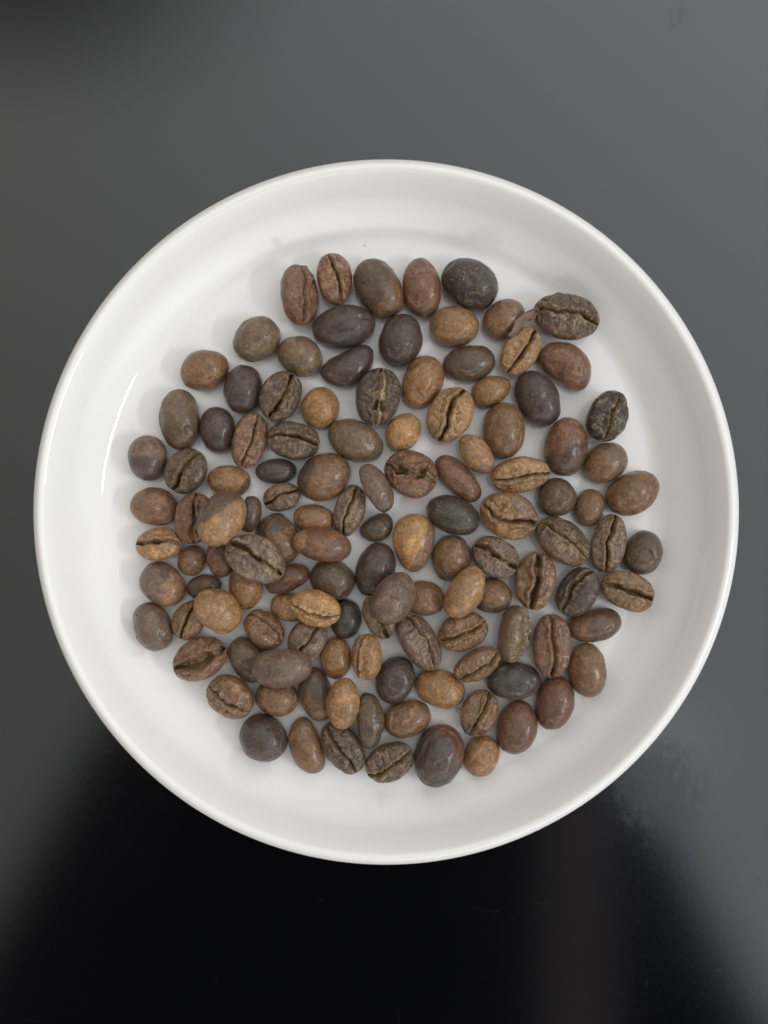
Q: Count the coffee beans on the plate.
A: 122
